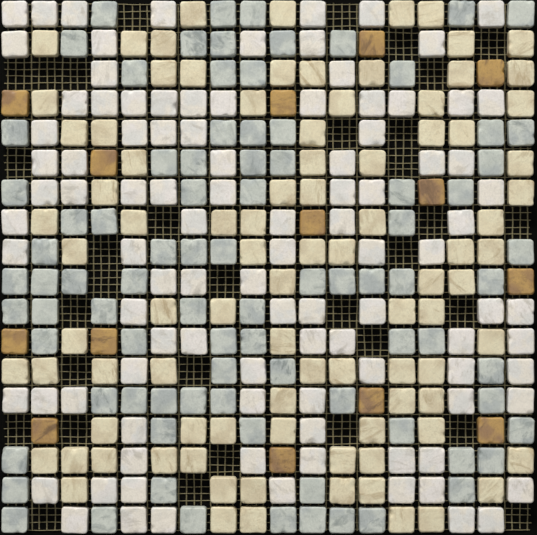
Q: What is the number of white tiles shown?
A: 100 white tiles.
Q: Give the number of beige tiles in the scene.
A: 91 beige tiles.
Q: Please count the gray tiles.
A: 86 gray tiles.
